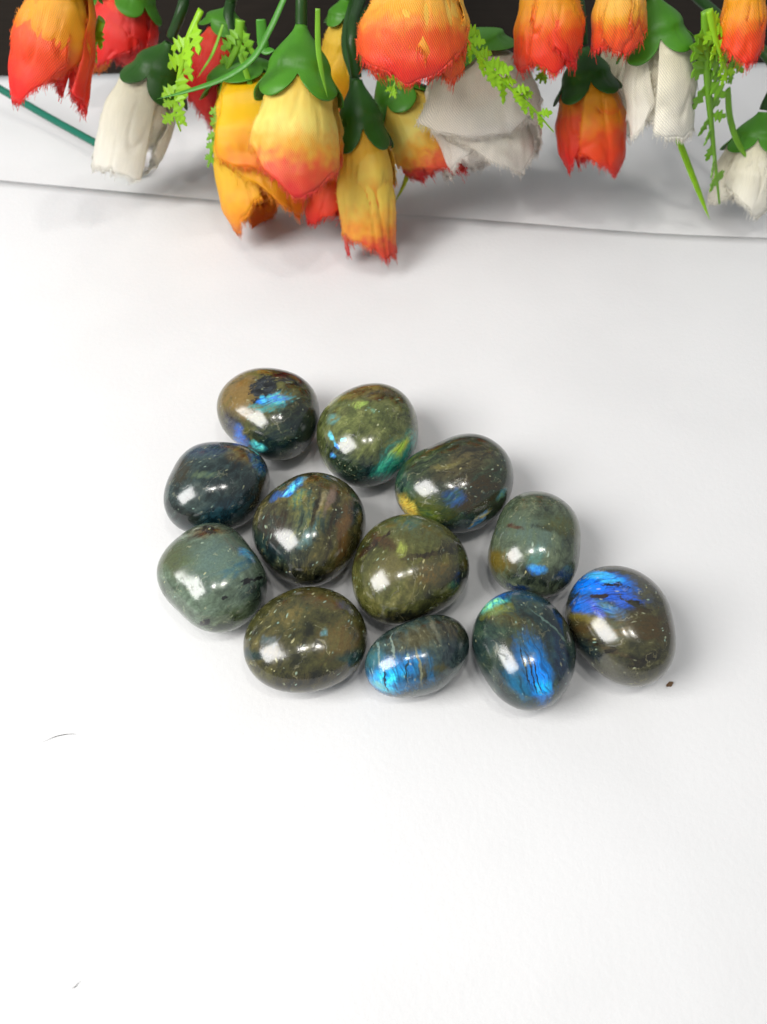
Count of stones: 12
